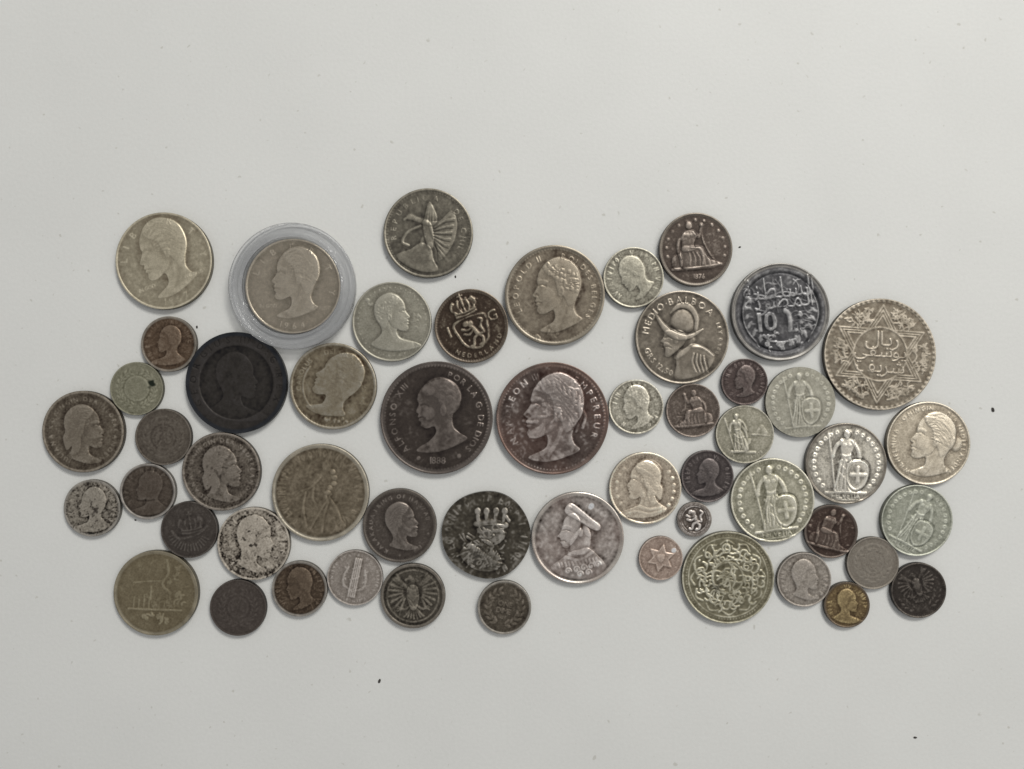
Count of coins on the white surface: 53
